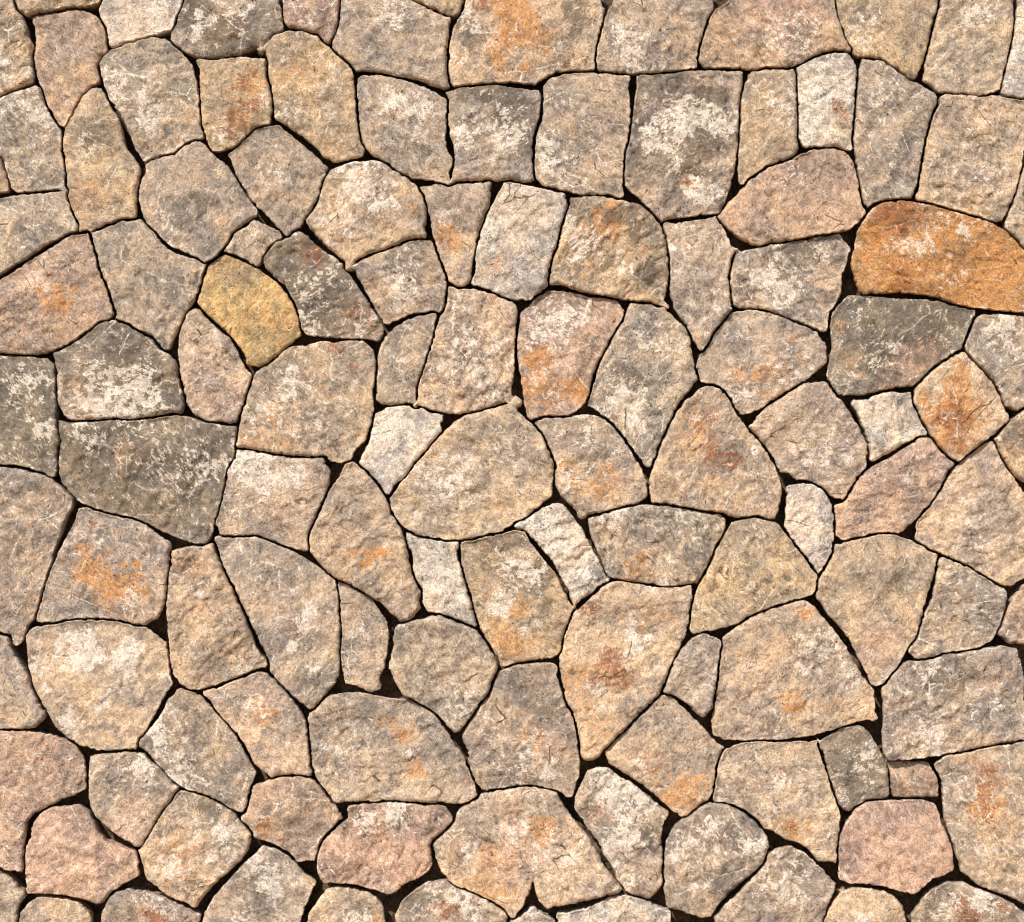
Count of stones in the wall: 121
